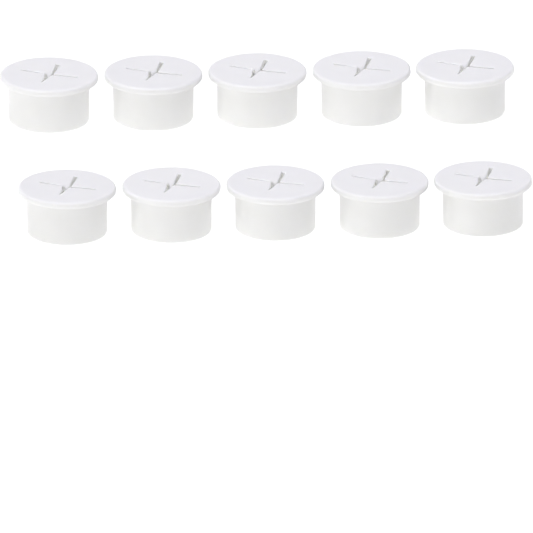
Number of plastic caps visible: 10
